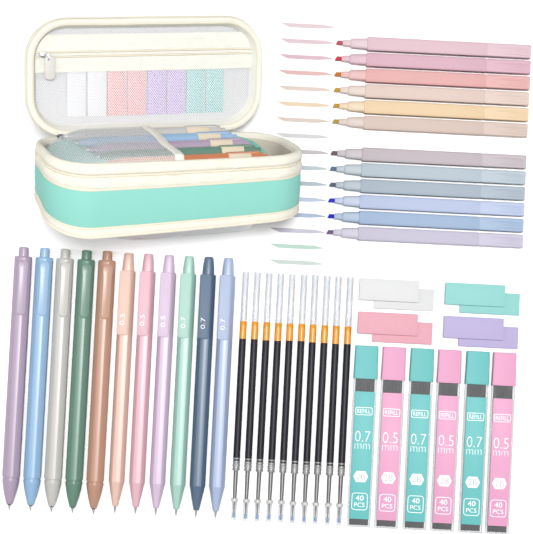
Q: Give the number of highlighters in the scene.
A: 12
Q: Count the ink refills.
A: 10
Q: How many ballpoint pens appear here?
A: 10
